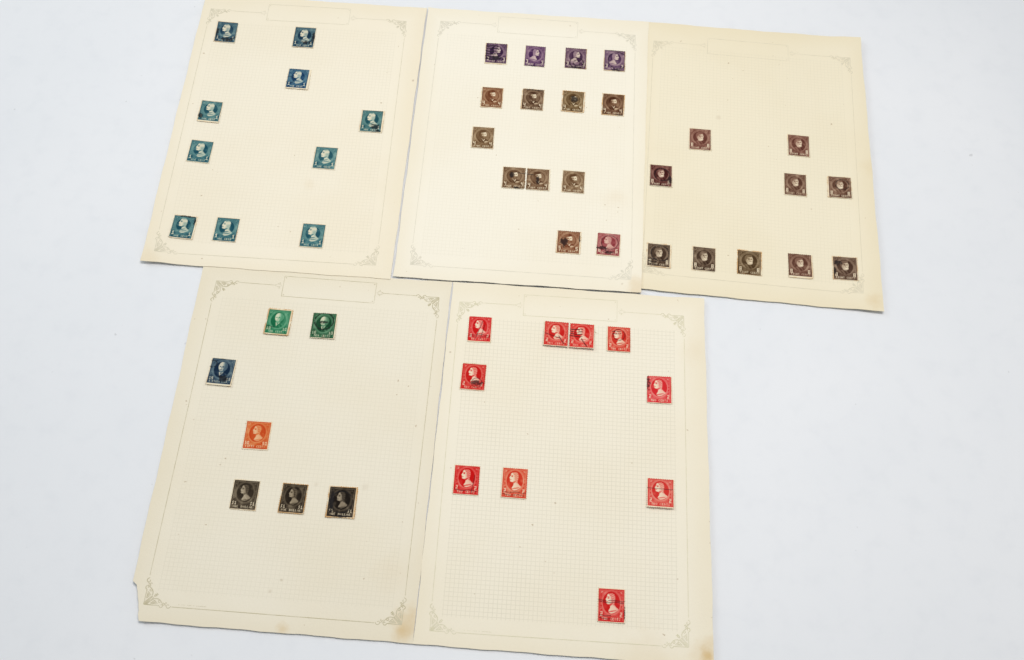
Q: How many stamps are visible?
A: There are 51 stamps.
